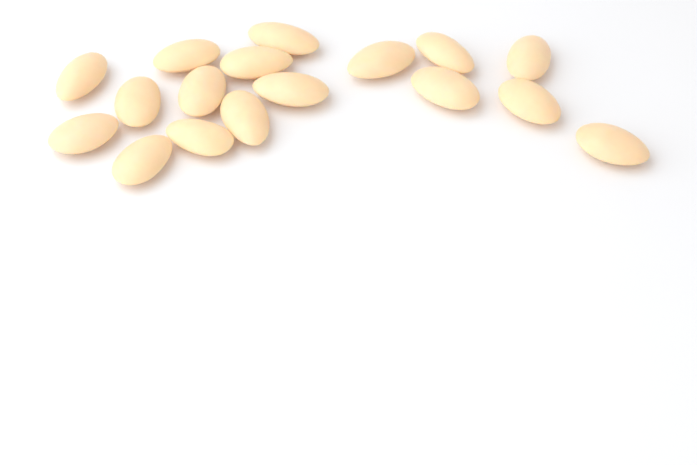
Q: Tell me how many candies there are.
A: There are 17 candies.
